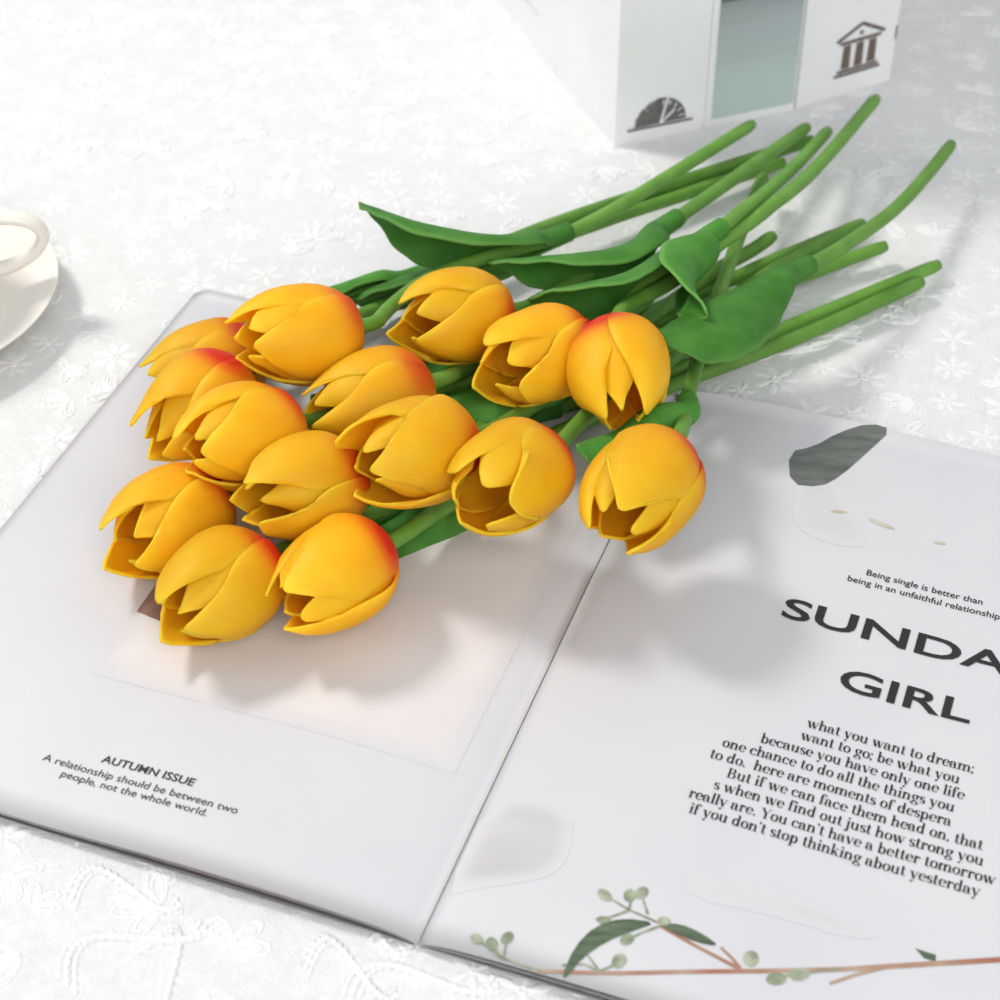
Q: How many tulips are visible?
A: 15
